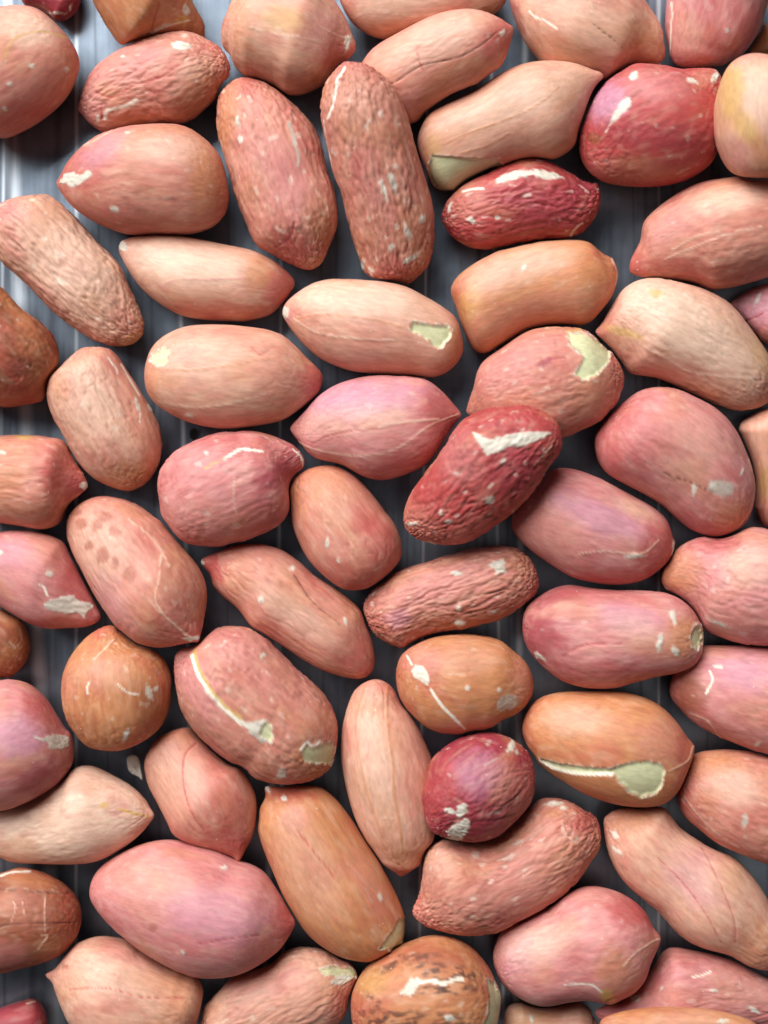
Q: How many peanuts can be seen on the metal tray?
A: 67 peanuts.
